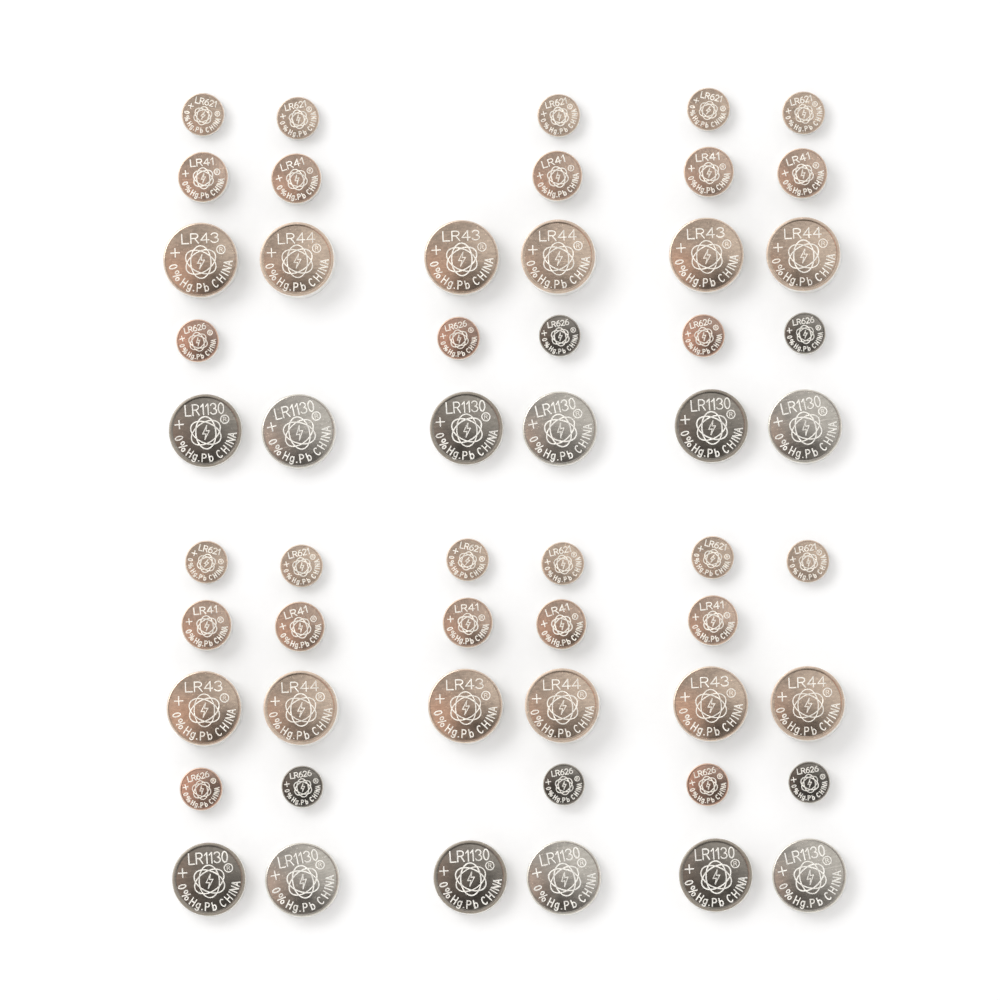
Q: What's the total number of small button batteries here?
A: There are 31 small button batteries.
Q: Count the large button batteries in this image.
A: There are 24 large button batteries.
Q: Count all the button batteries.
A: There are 55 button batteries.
